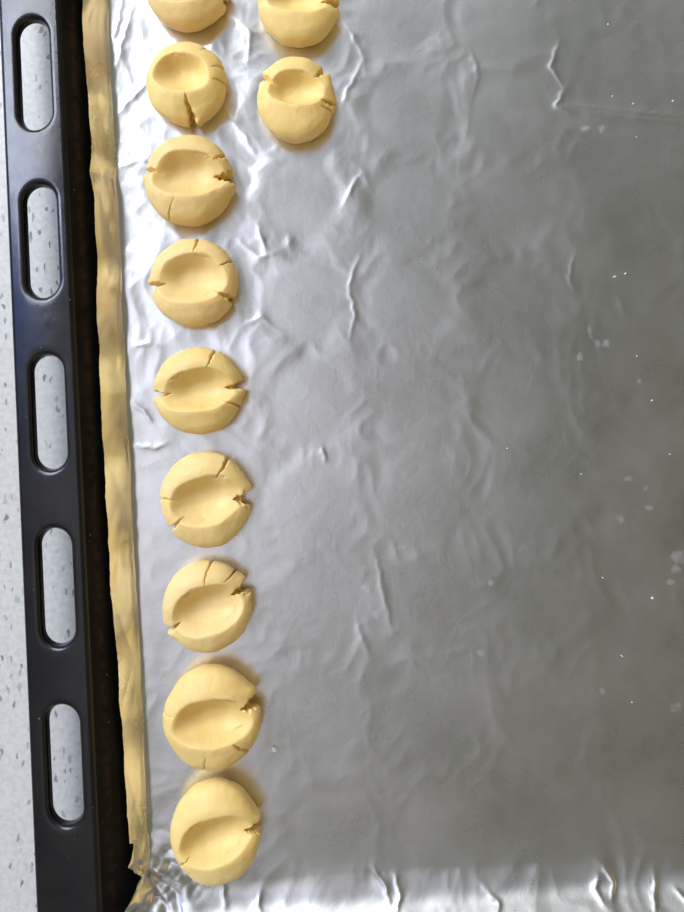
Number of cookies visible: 11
